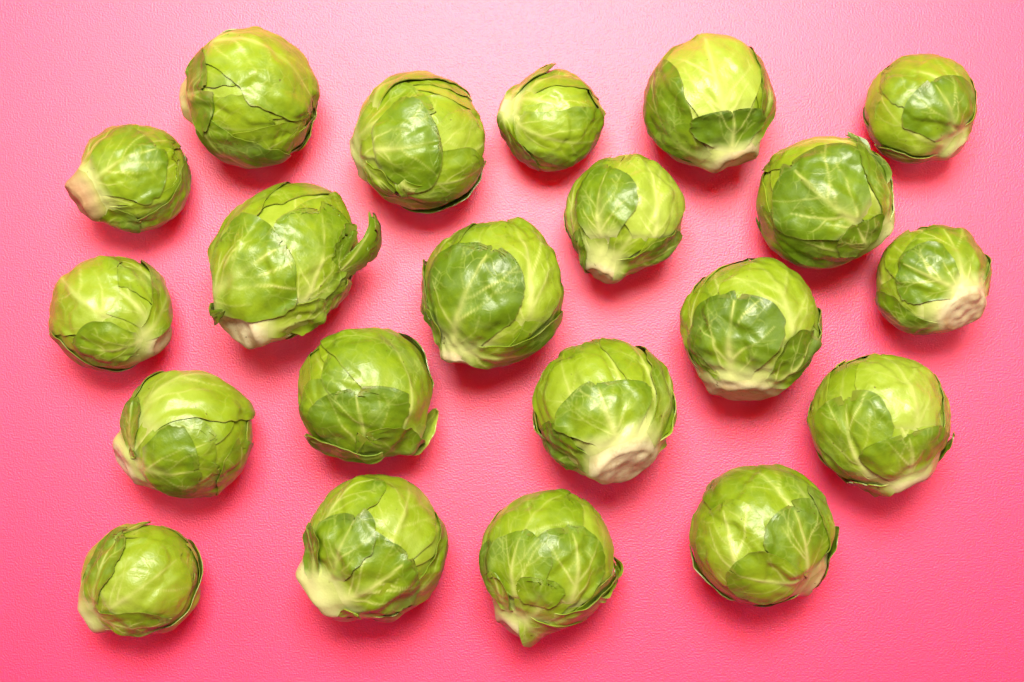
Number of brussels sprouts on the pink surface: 21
